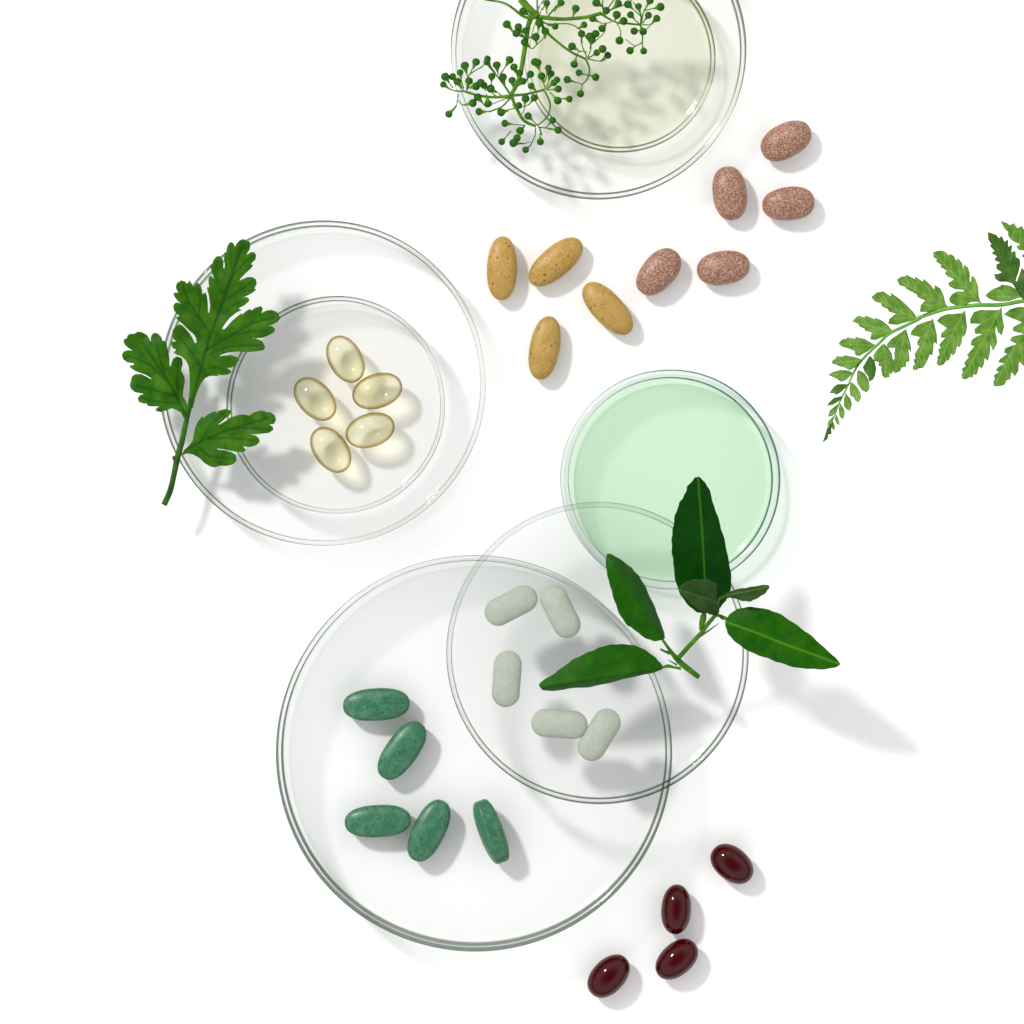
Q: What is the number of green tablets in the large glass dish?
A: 5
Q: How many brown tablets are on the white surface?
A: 5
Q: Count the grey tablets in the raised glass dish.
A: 5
